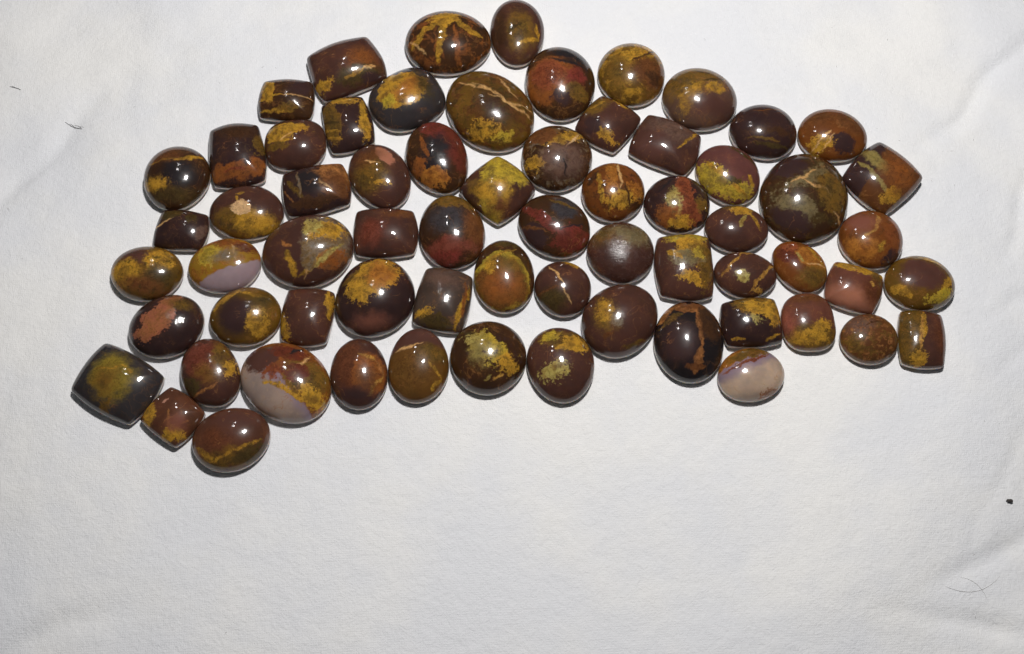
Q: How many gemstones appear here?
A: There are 66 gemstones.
